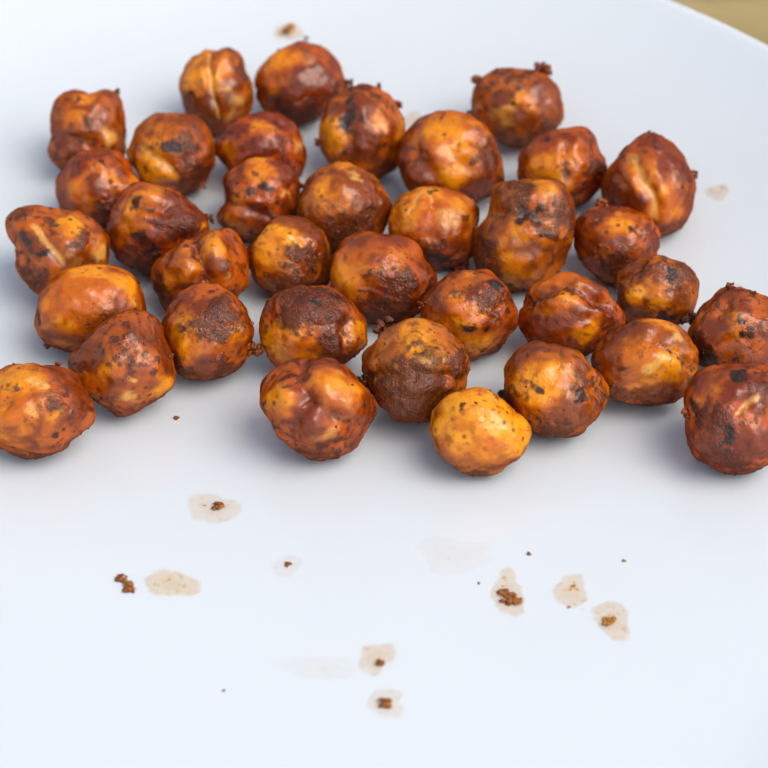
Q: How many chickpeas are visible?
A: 36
